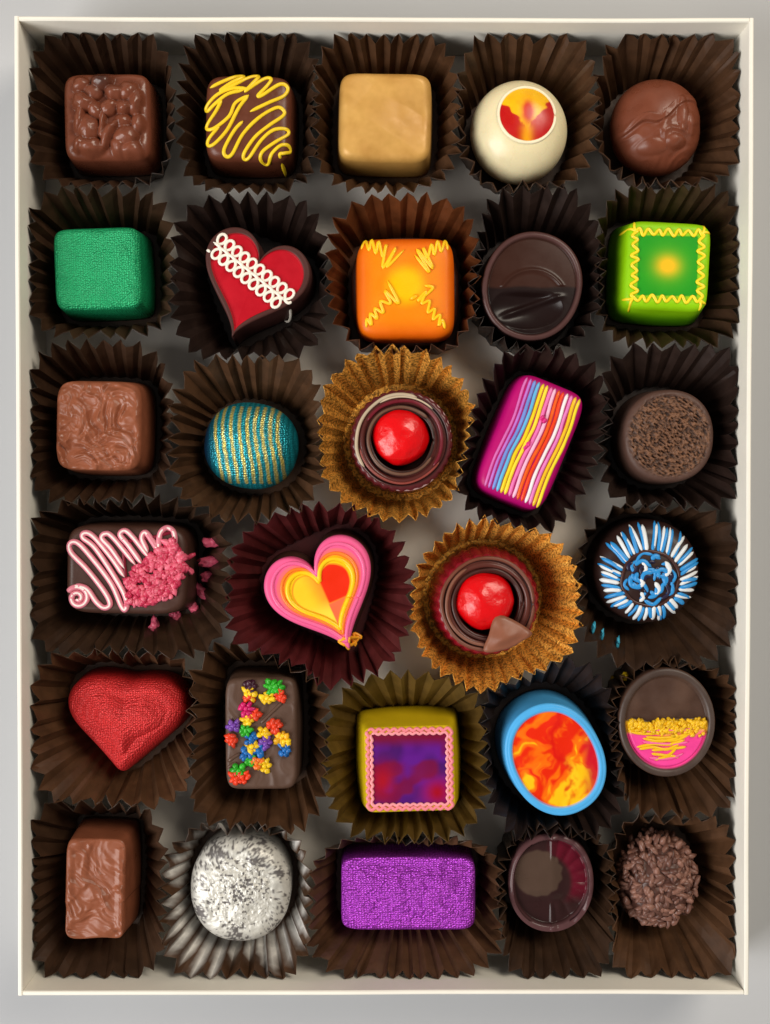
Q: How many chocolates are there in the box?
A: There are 29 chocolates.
